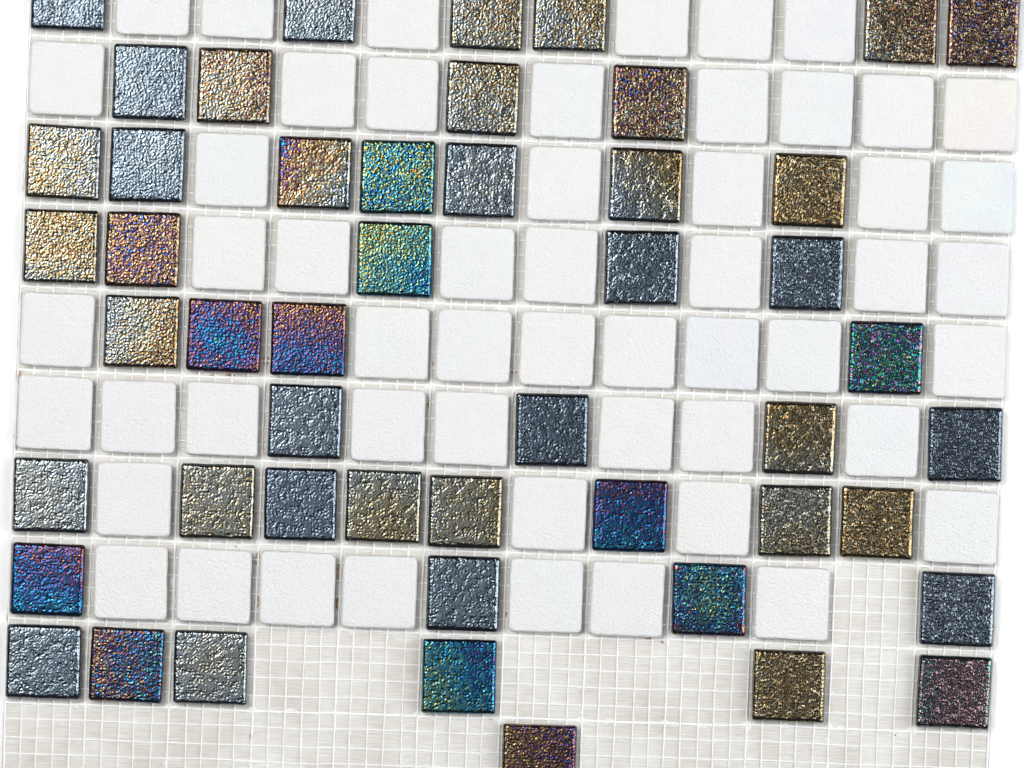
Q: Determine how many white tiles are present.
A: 53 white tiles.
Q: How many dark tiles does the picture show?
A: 49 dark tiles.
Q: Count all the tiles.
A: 102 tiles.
